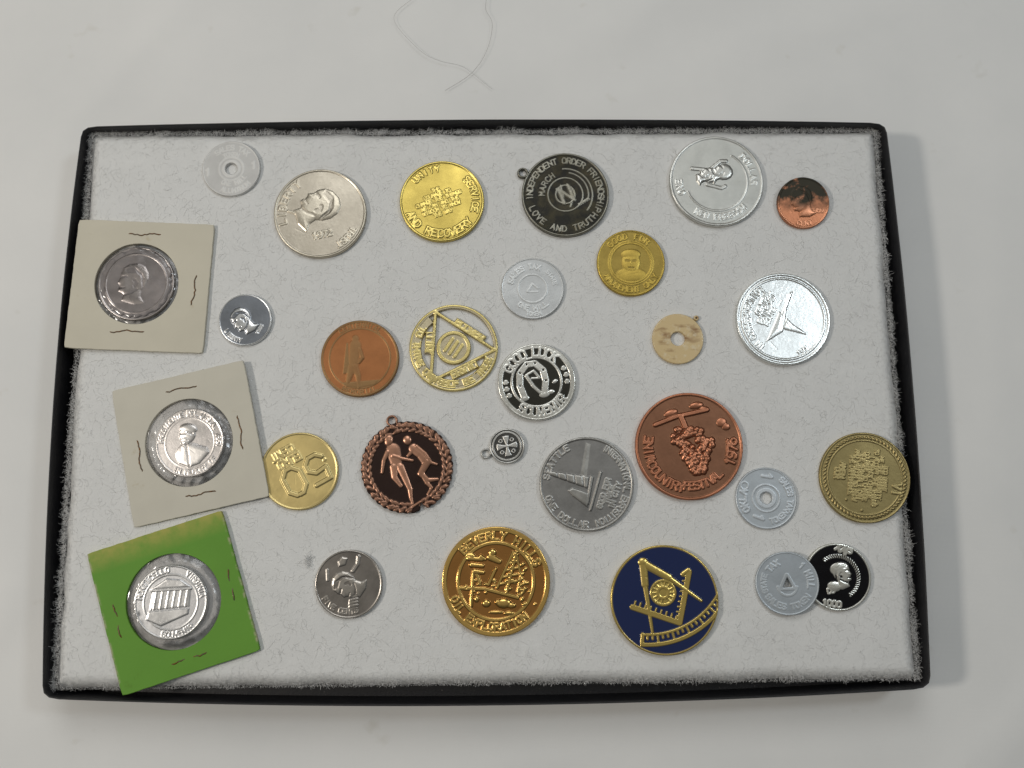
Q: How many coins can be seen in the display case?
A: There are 29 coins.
